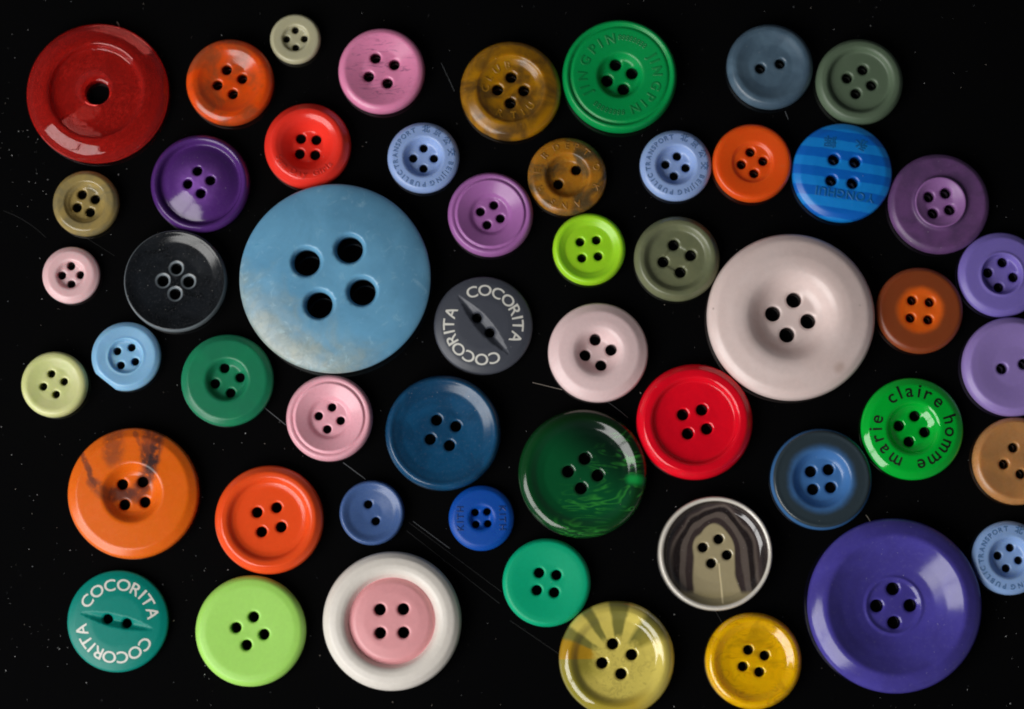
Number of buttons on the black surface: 52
